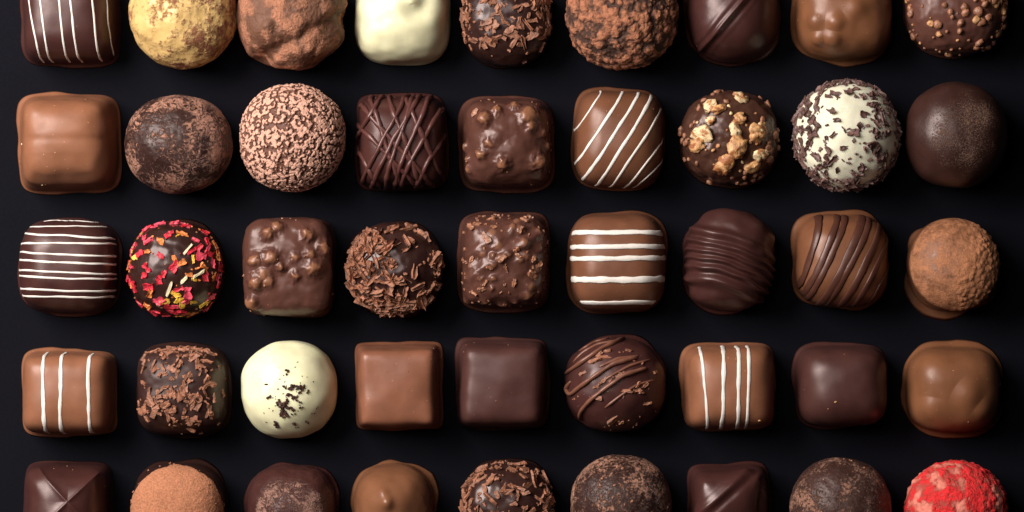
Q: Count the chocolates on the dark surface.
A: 45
